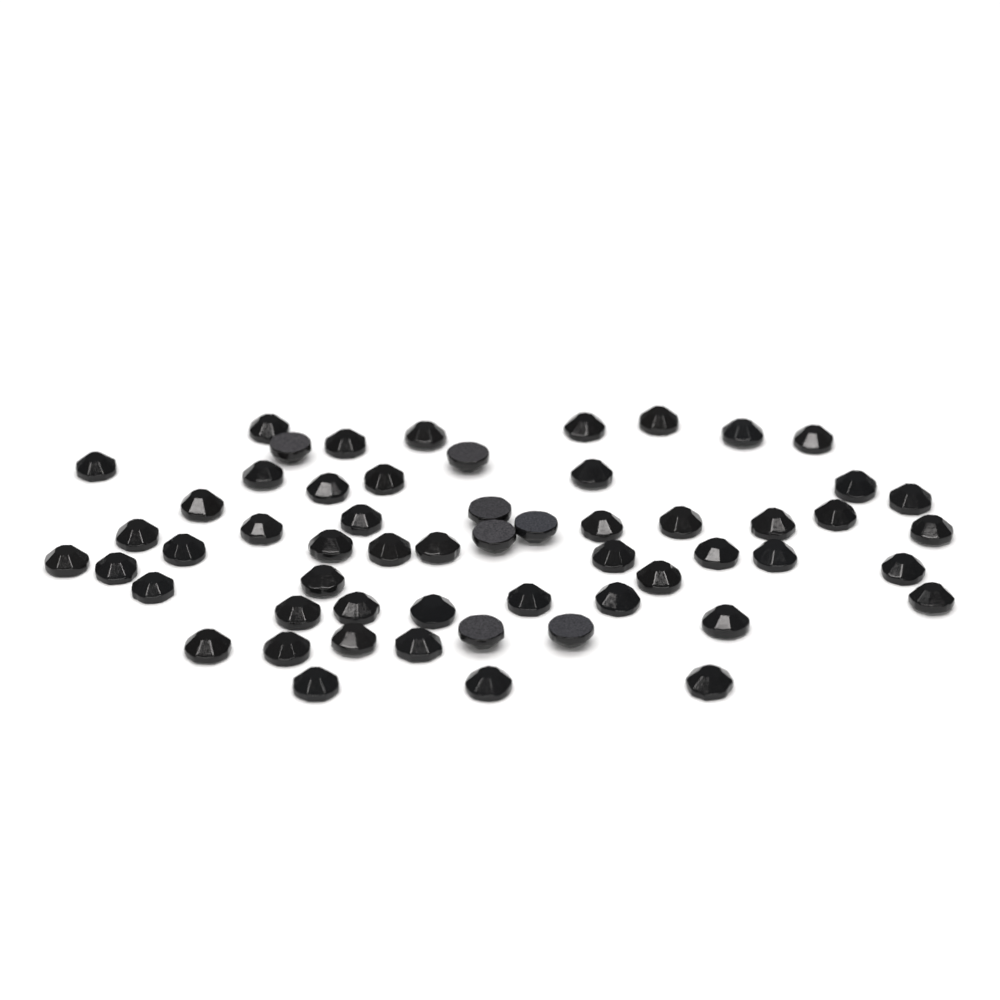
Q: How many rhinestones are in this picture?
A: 57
